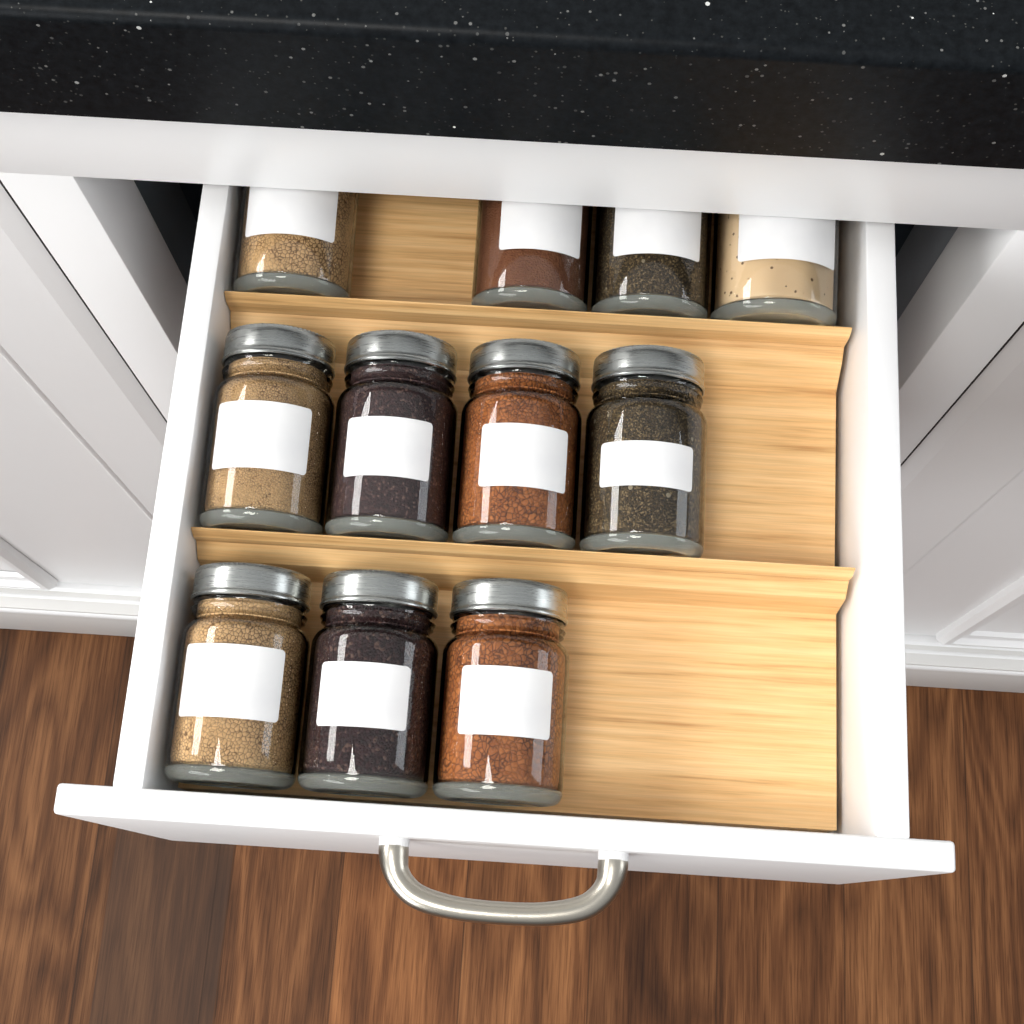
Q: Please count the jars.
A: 11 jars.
